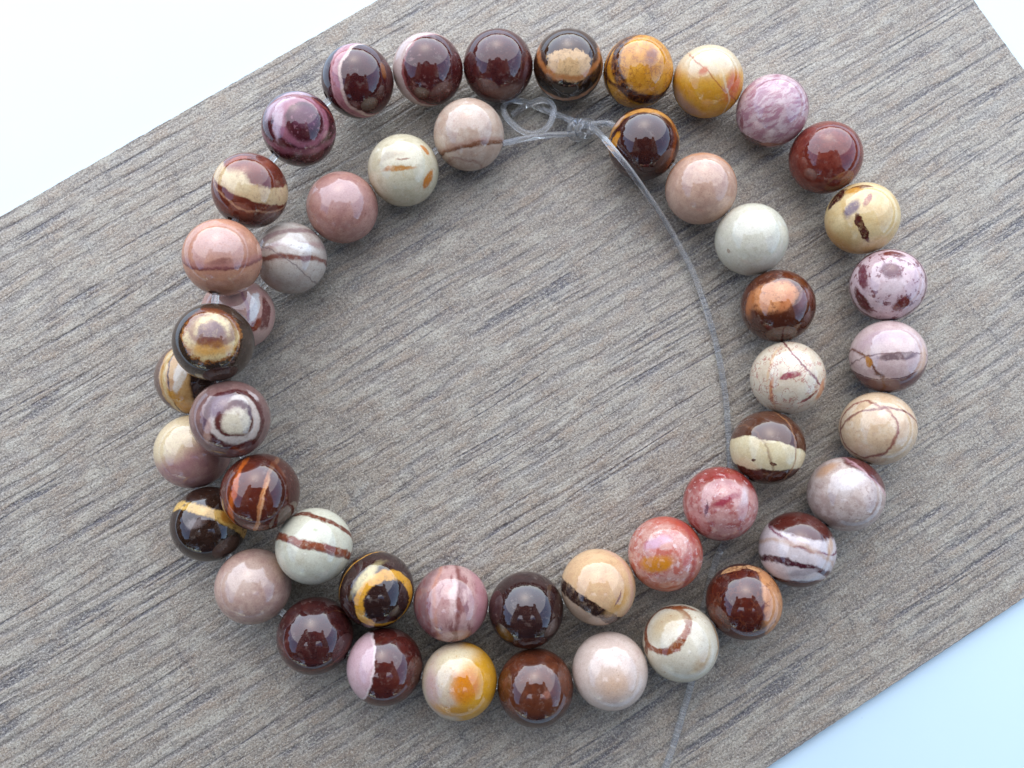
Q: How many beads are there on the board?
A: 49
